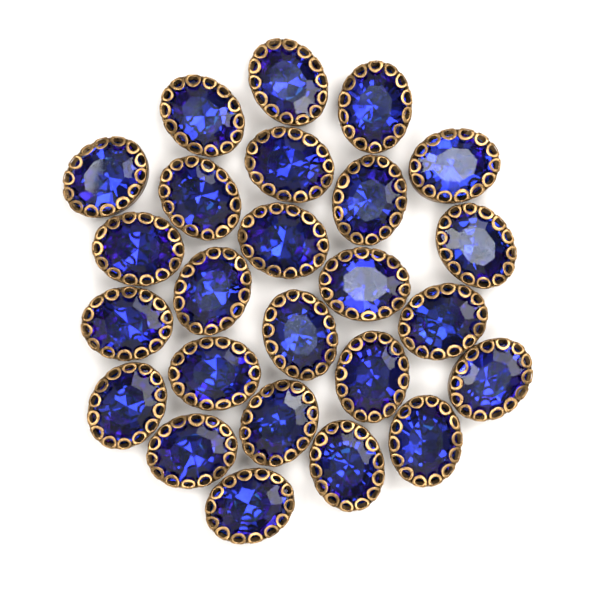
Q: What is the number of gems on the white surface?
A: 25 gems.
